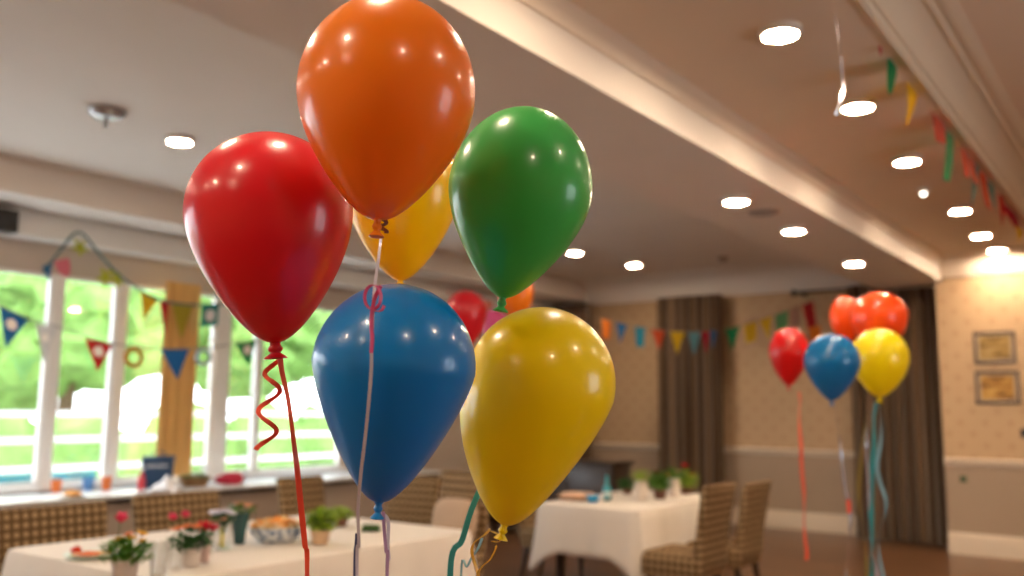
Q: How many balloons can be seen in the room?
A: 14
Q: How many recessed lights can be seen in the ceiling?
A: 12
